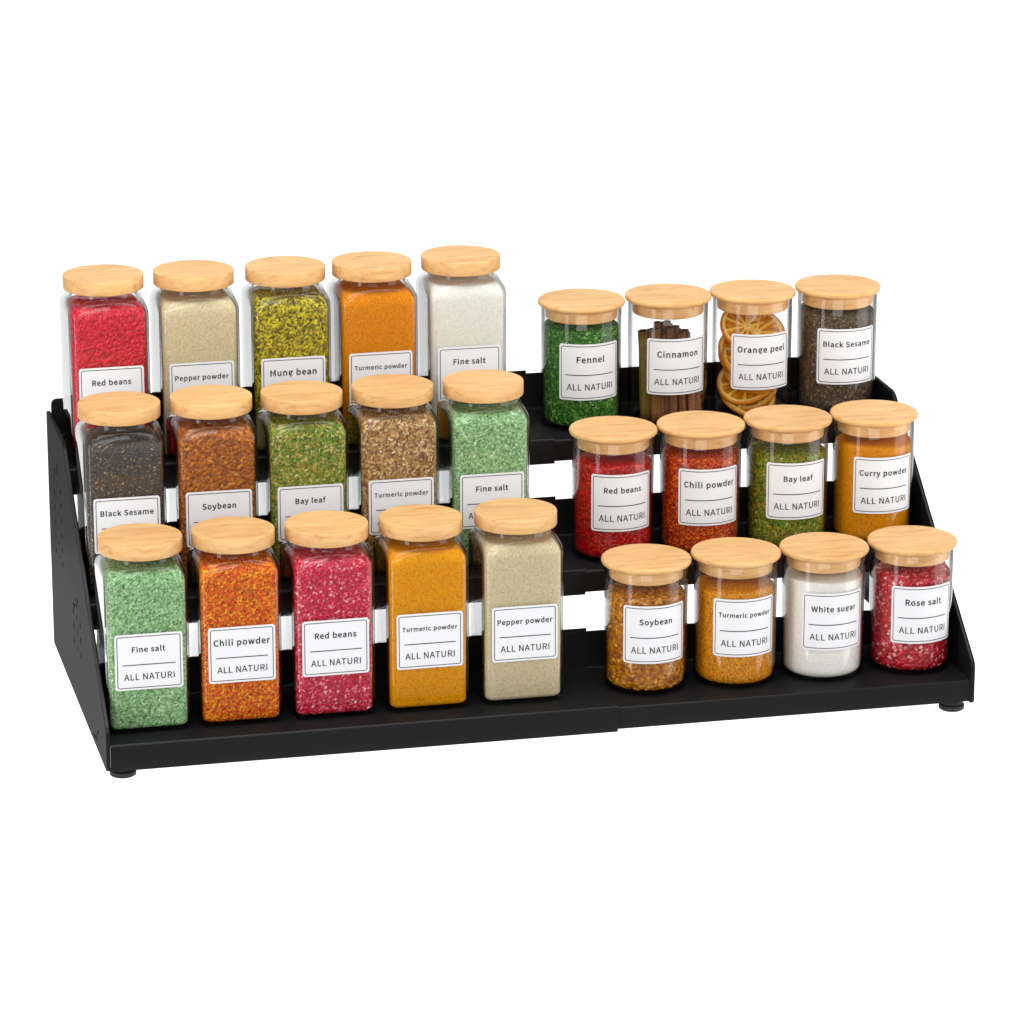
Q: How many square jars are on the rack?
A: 15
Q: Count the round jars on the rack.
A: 12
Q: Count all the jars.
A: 27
